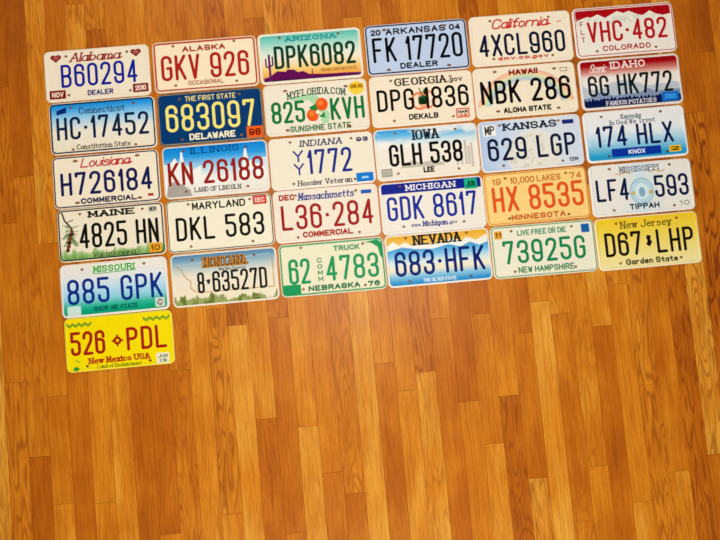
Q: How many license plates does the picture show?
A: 31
